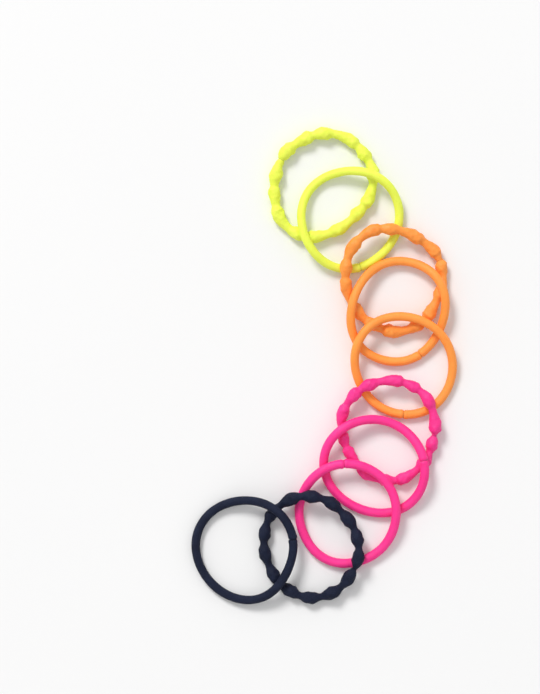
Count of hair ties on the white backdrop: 10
